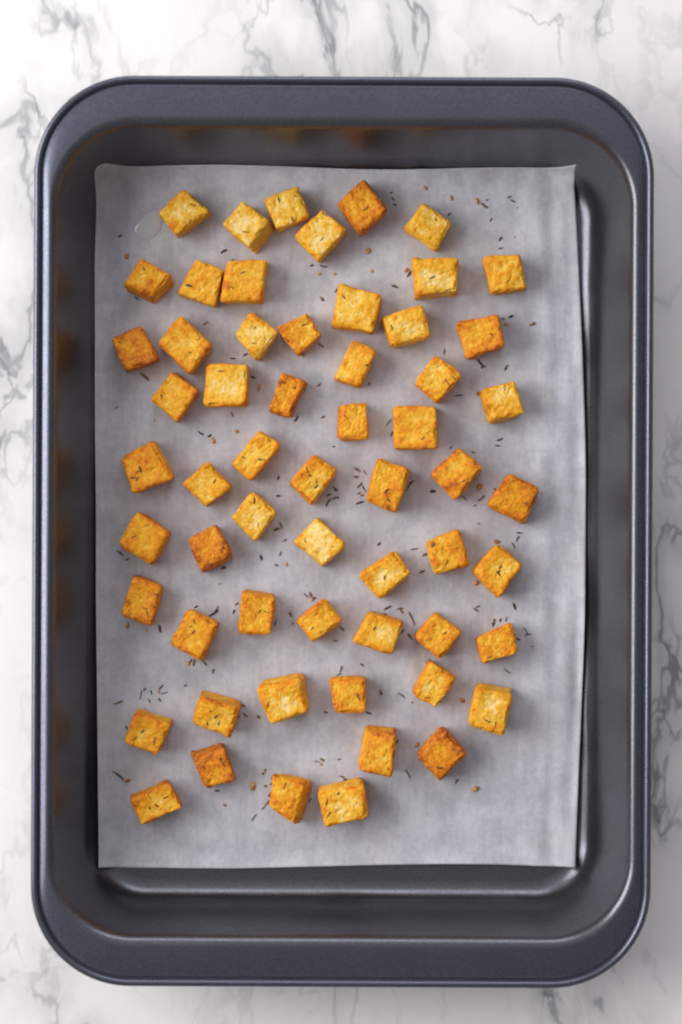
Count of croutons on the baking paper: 59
